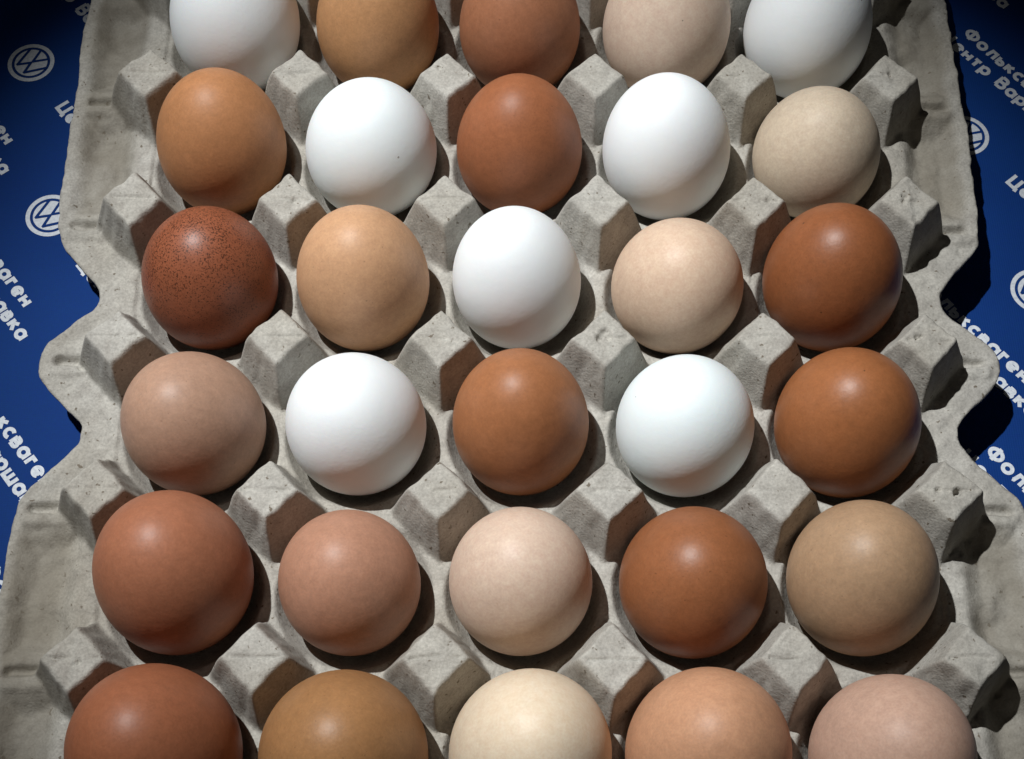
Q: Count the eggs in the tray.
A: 30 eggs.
